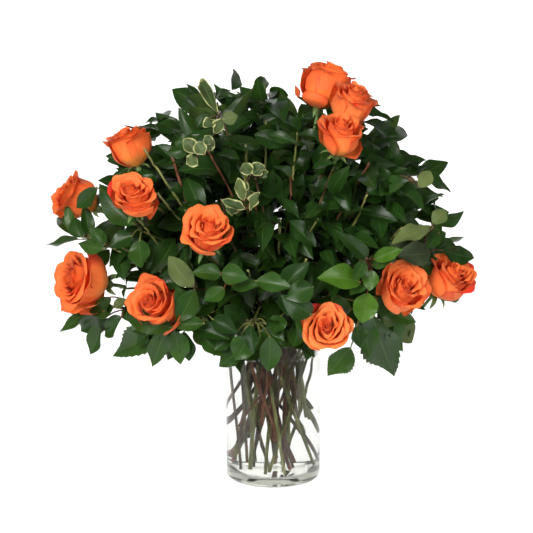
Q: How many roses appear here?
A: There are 12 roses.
